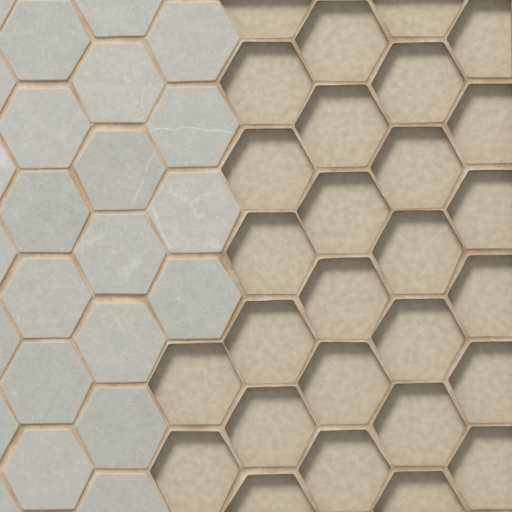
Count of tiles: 24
